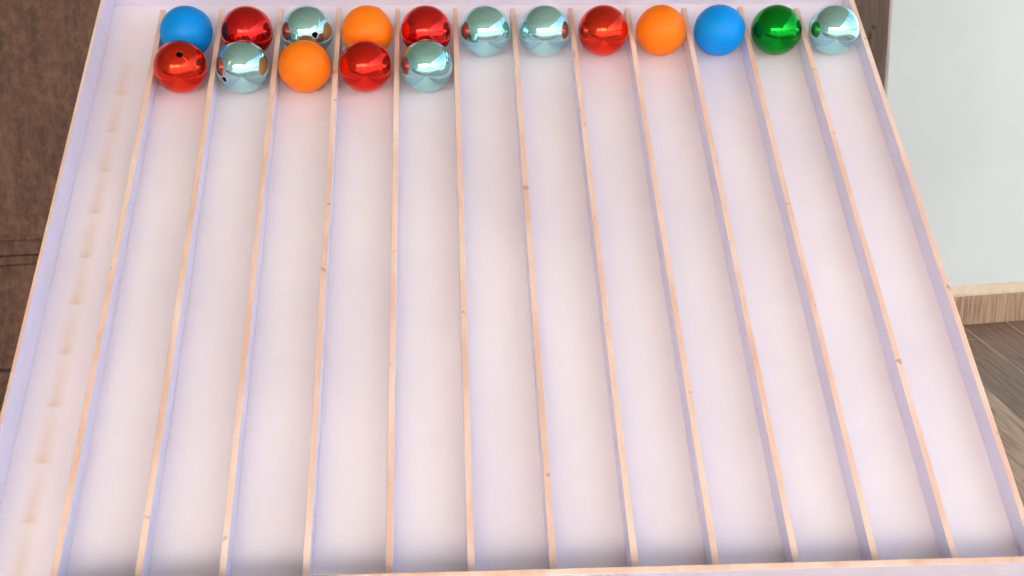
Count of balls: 17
